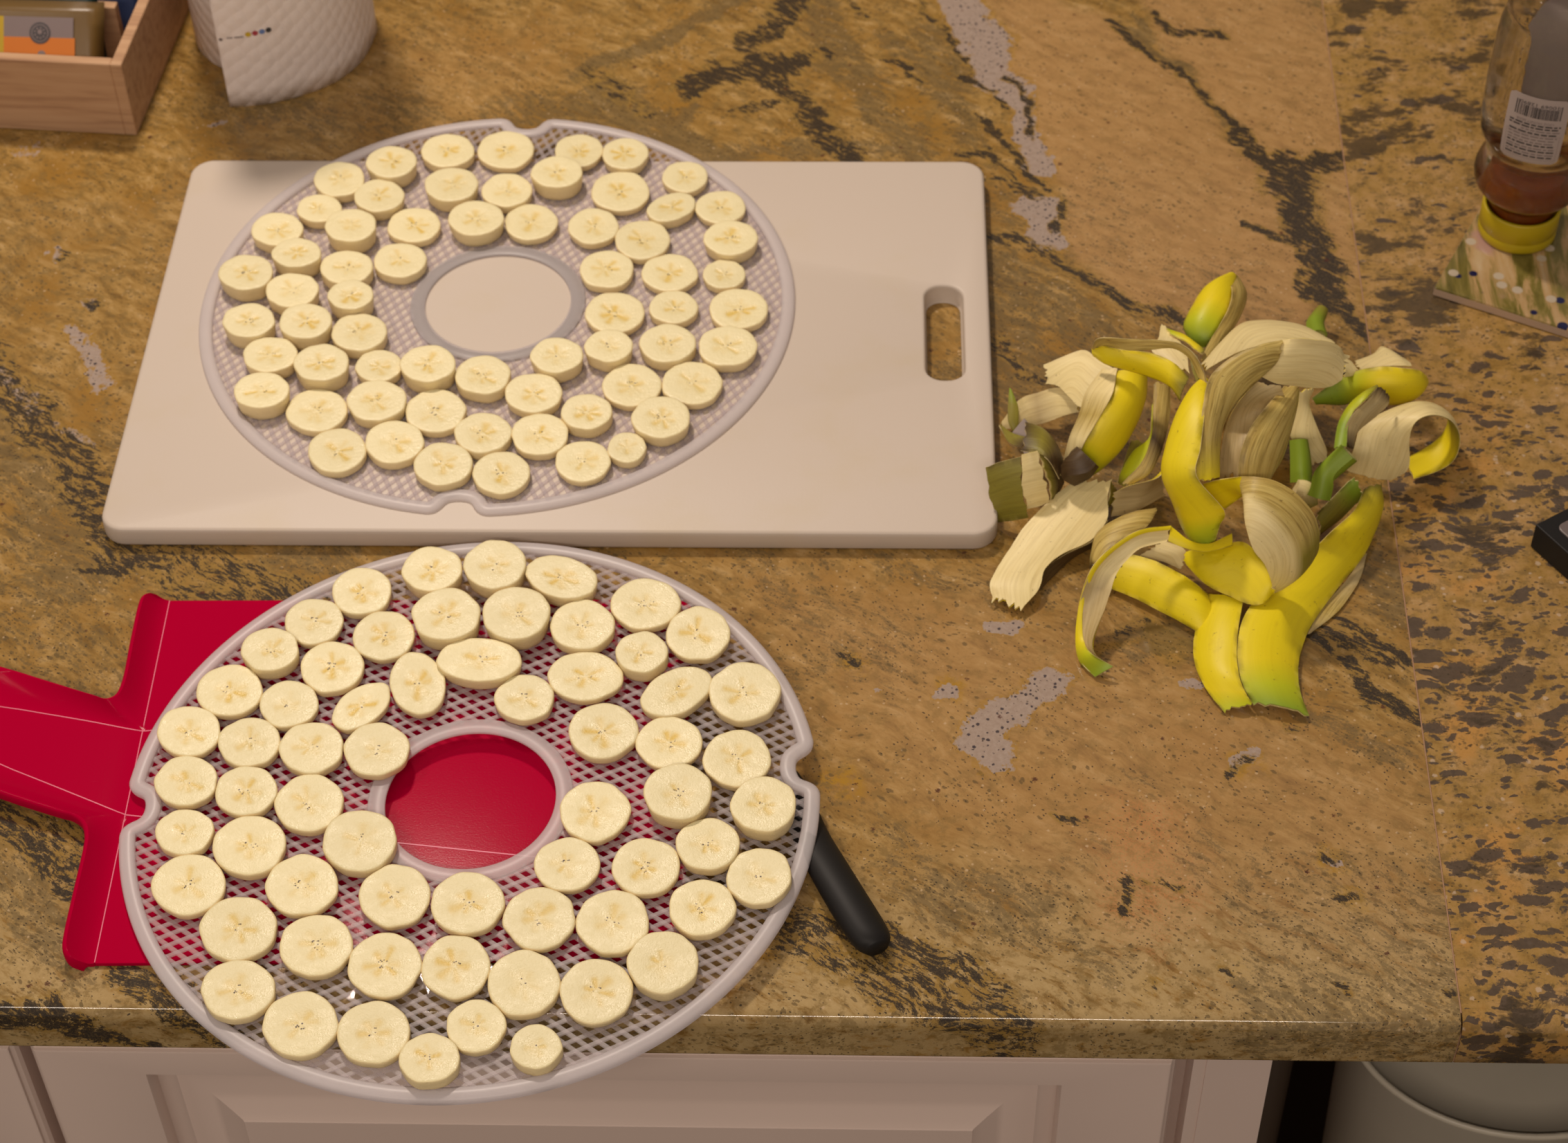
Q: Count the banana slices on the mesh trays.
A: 127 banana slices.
